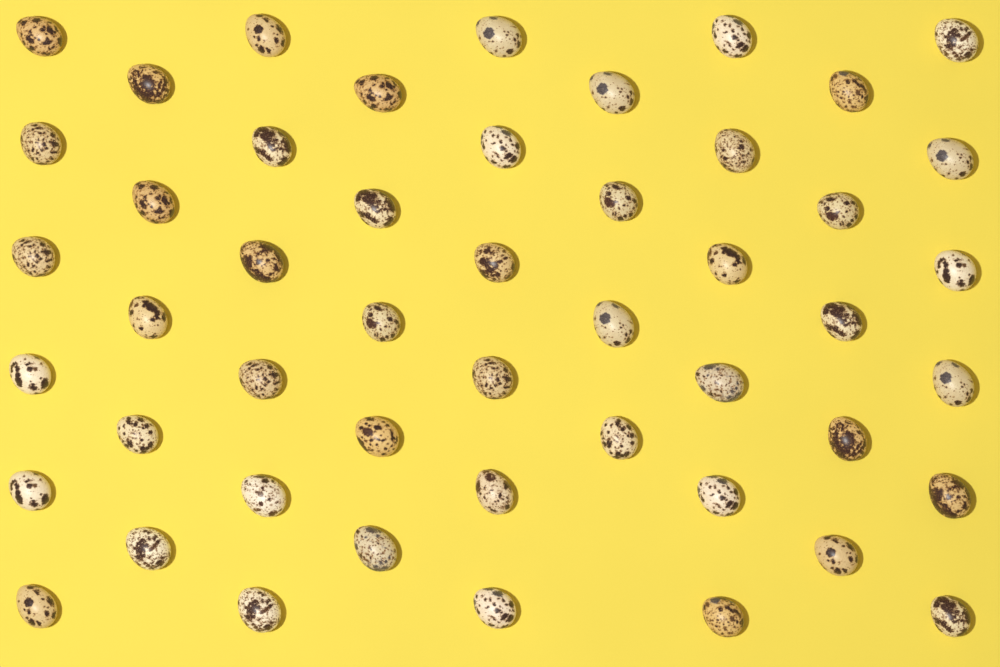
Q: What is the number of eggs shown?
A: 49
